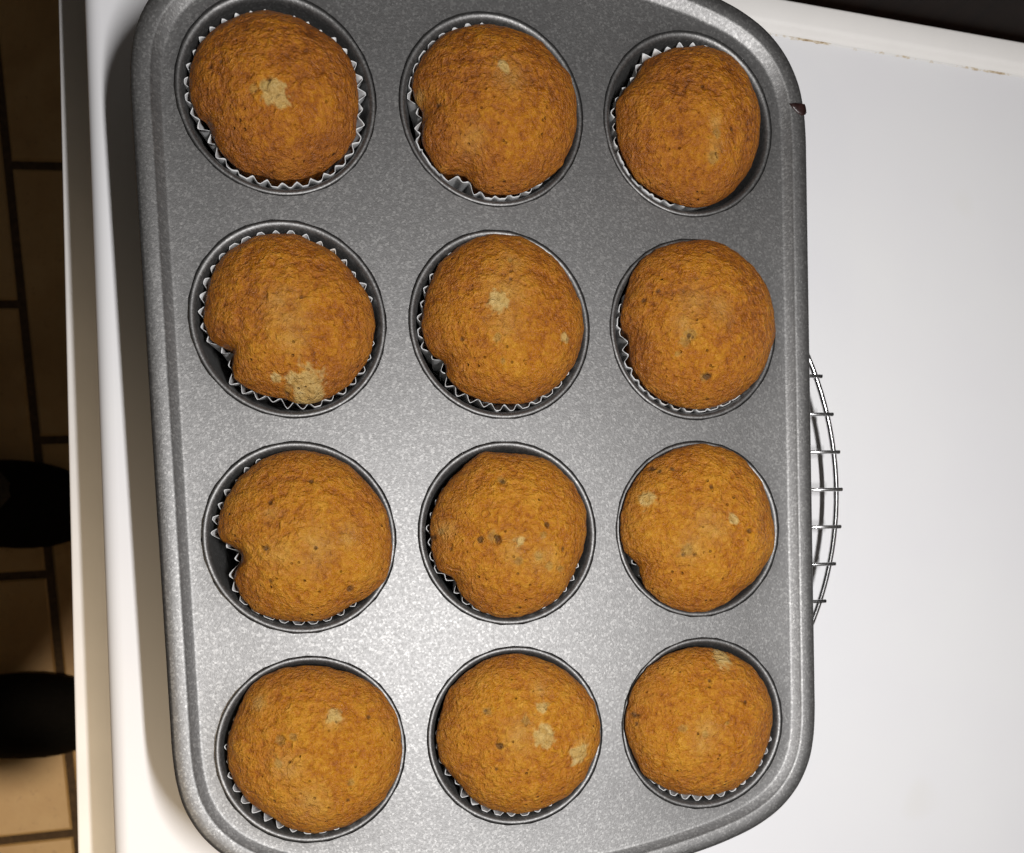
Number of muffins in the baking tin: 12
